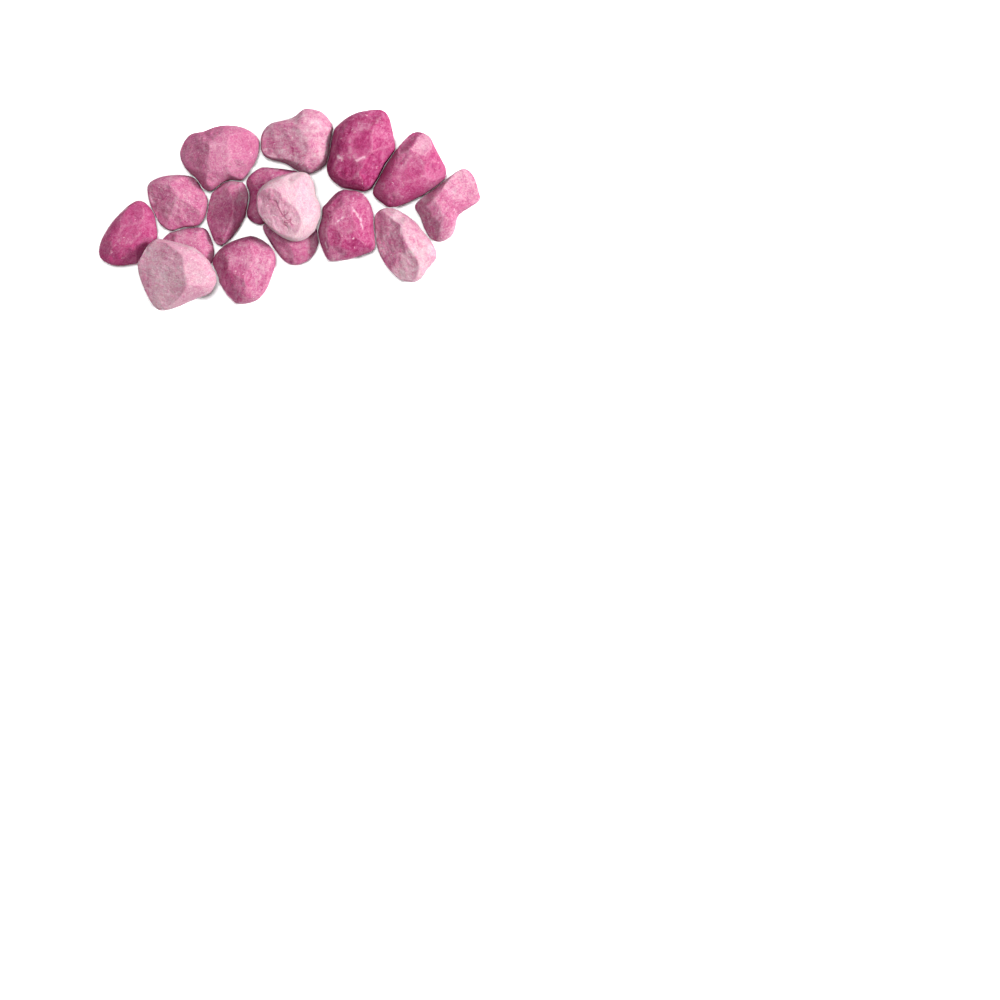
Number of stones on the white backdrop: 16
